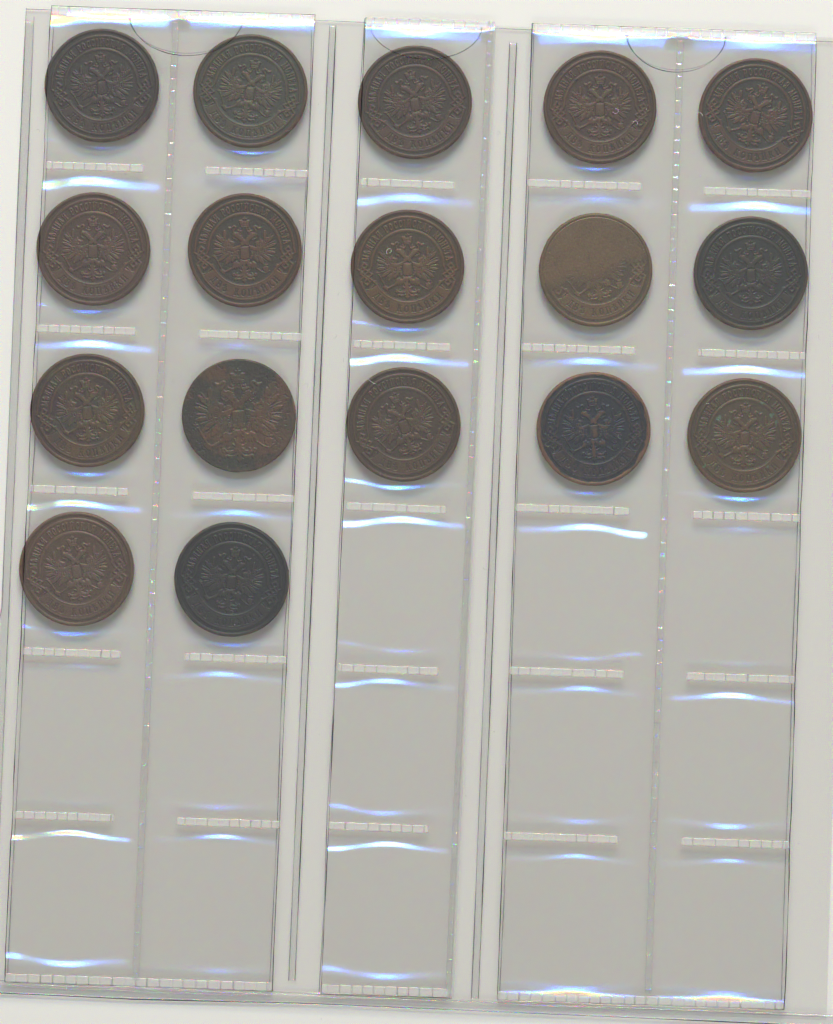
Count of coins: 17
